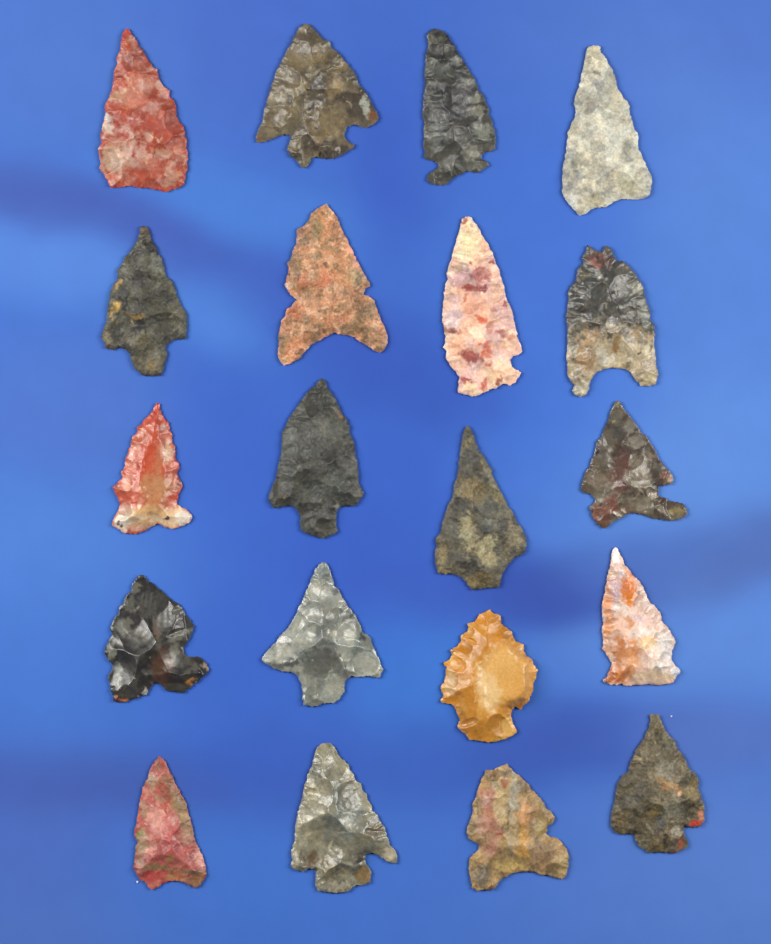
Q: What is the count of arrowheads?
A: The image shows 20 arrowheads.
